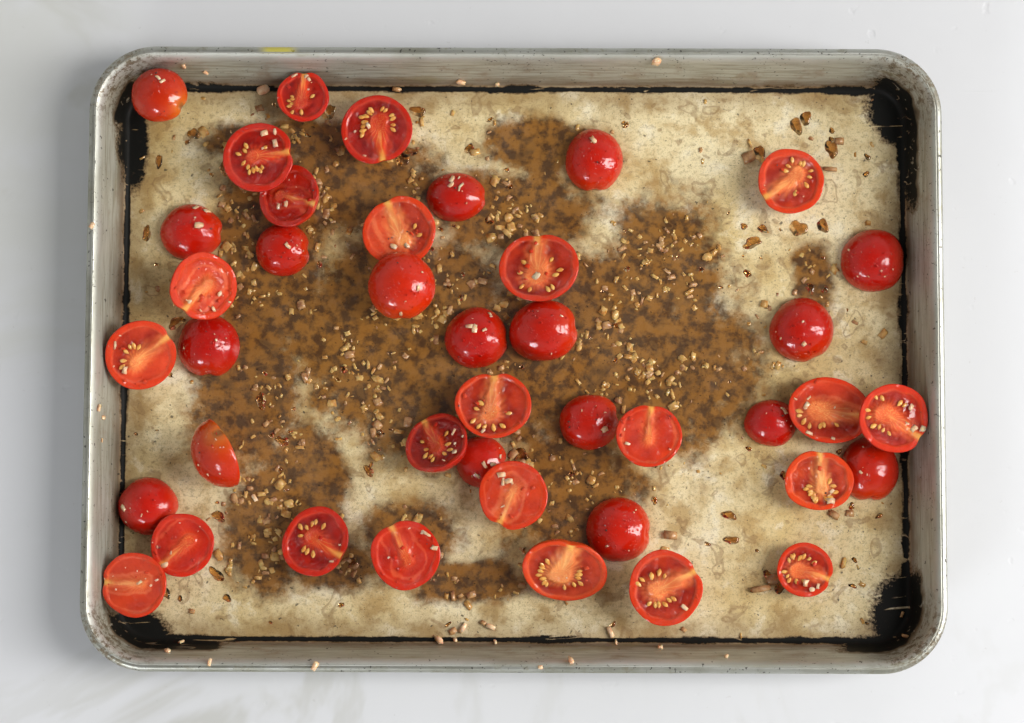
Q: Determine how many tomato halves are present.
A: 41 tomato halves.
